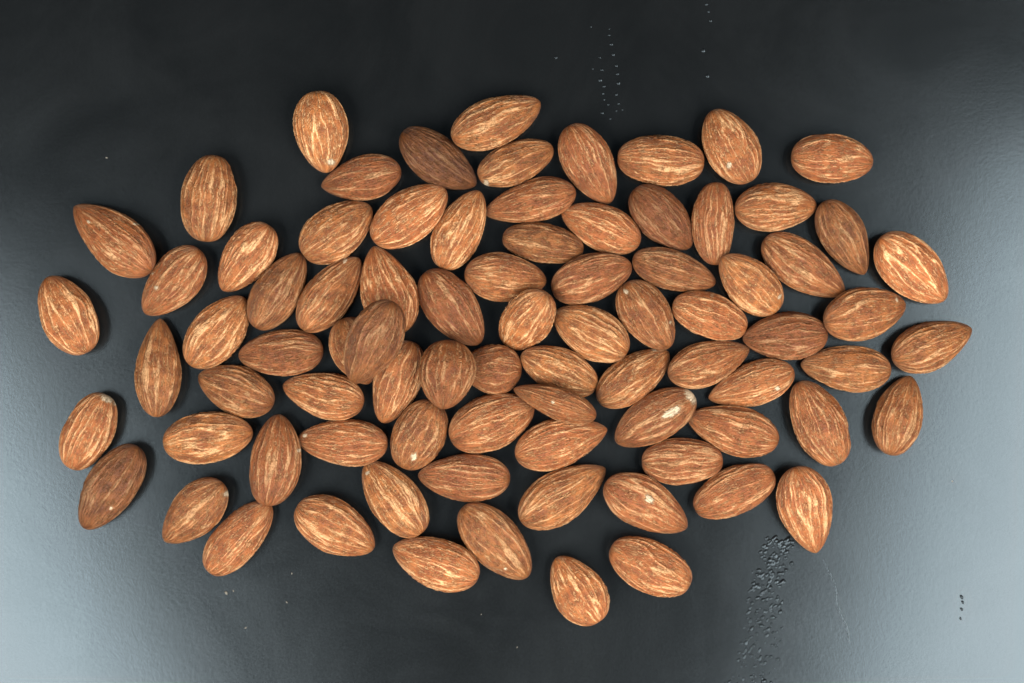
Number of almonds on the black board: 83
